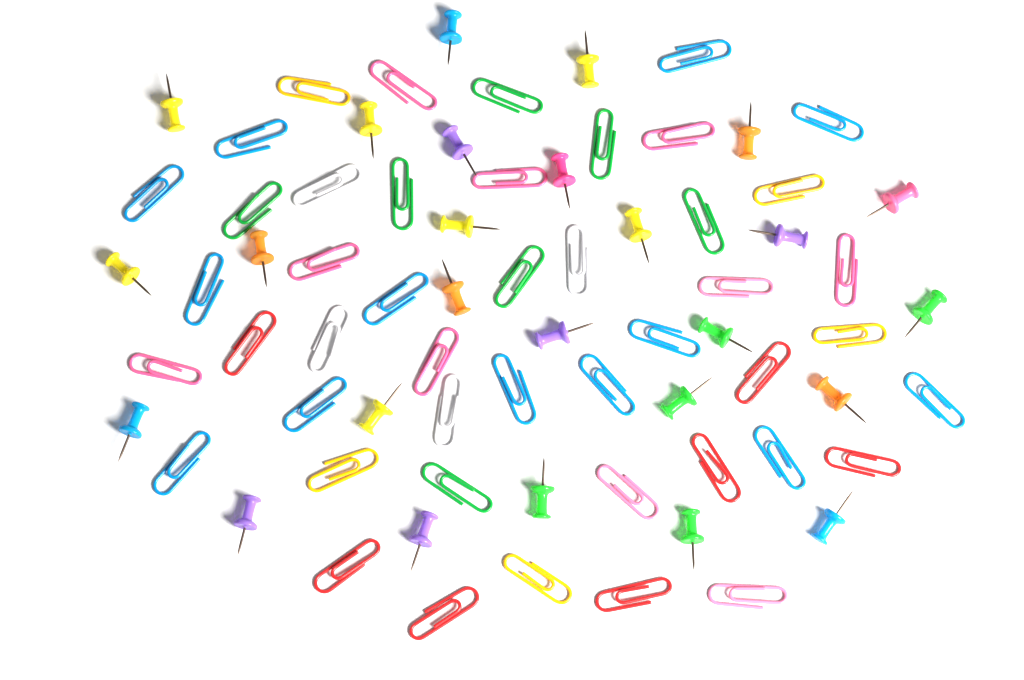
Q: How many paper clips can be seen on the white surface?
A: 46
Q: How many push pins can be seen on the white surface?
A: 26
